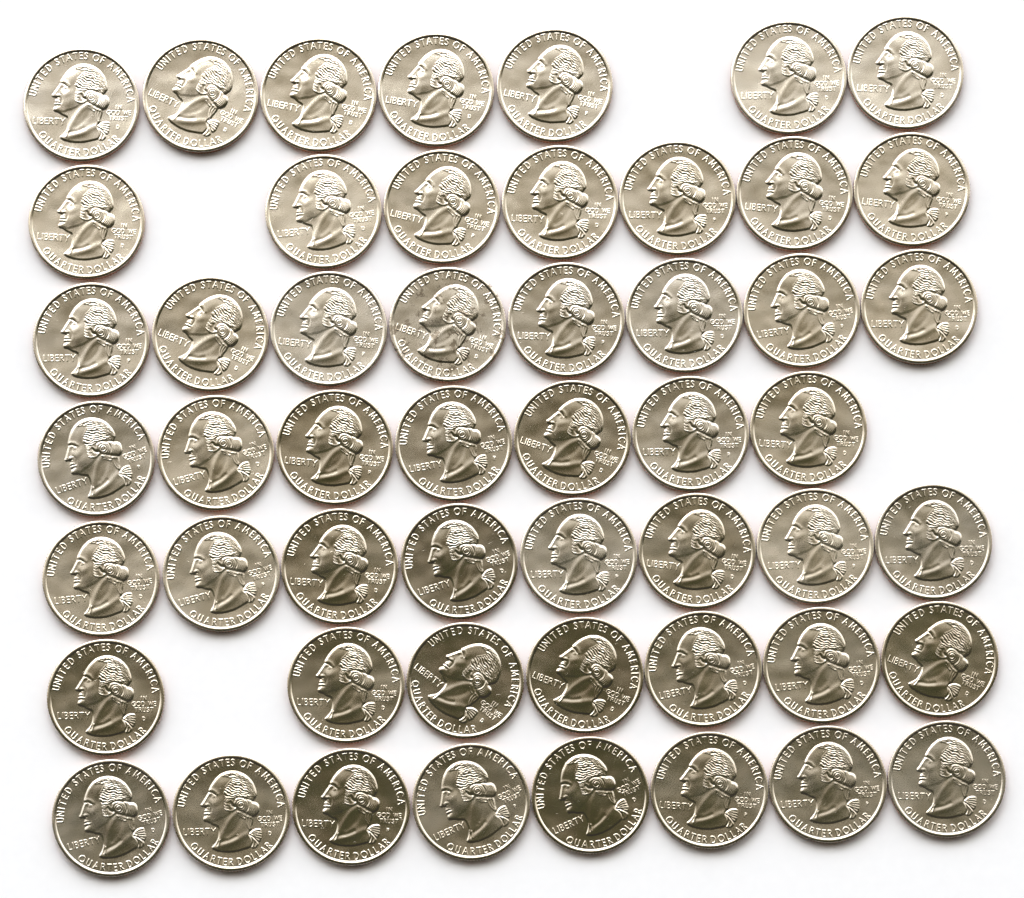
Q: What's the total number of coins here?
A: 52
